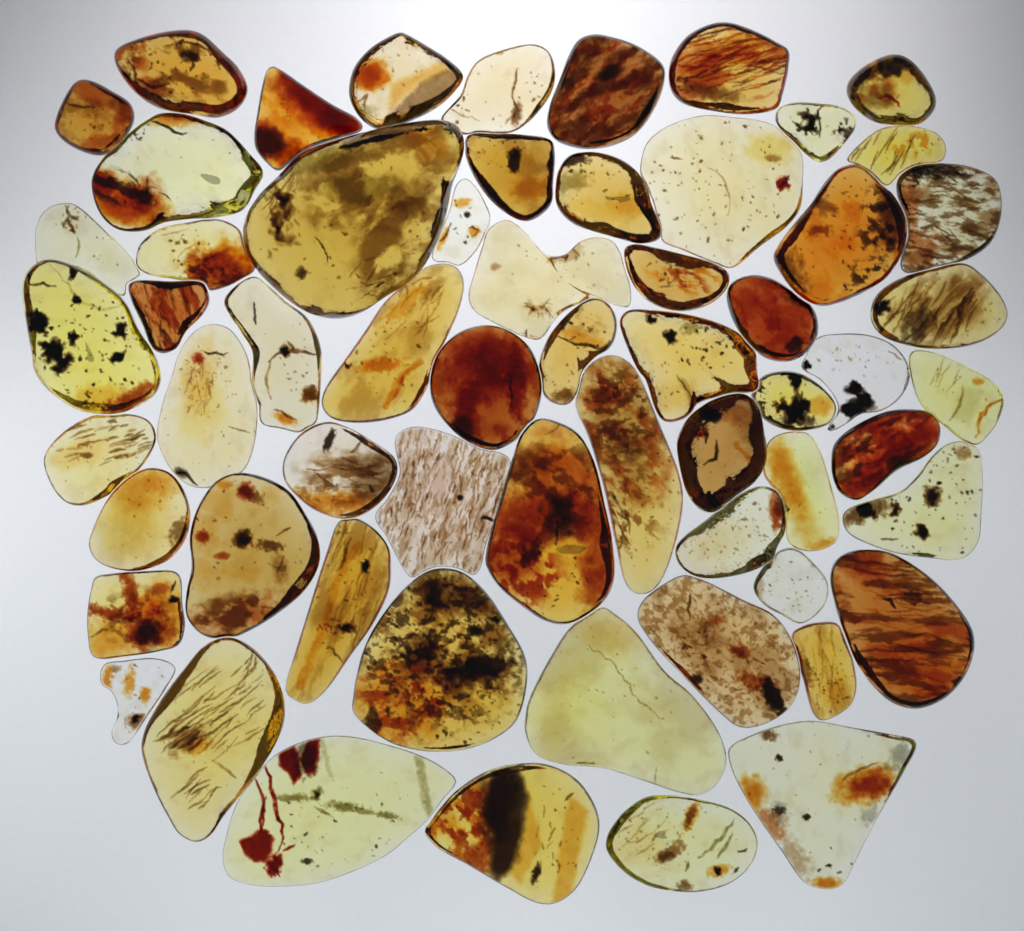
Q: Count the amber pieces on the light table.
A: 61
